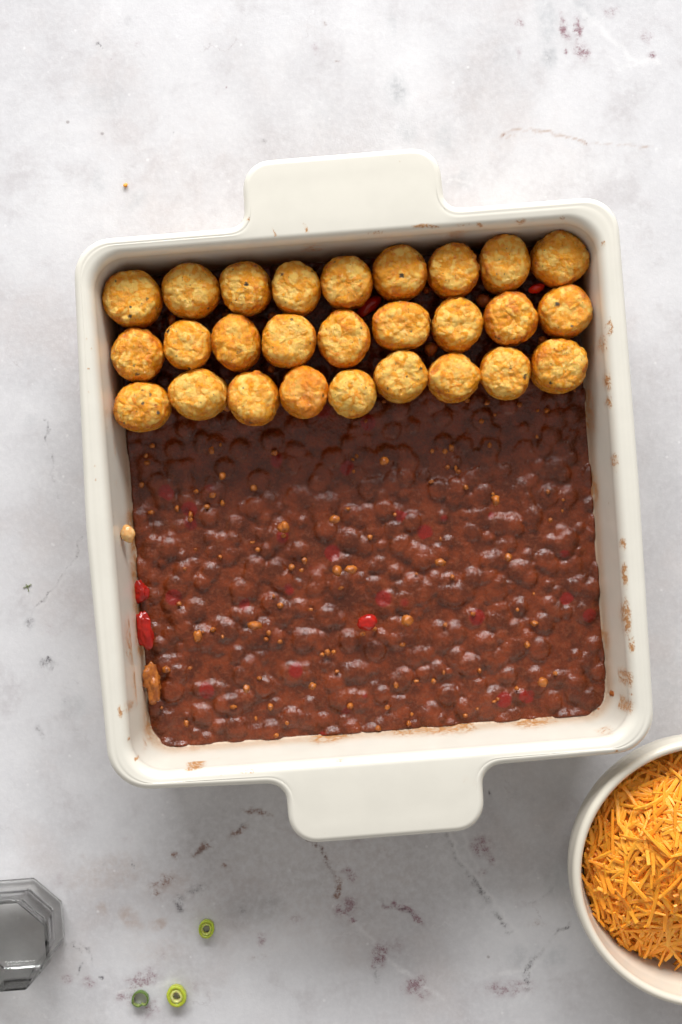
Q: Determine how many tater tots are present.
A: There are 27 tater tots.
